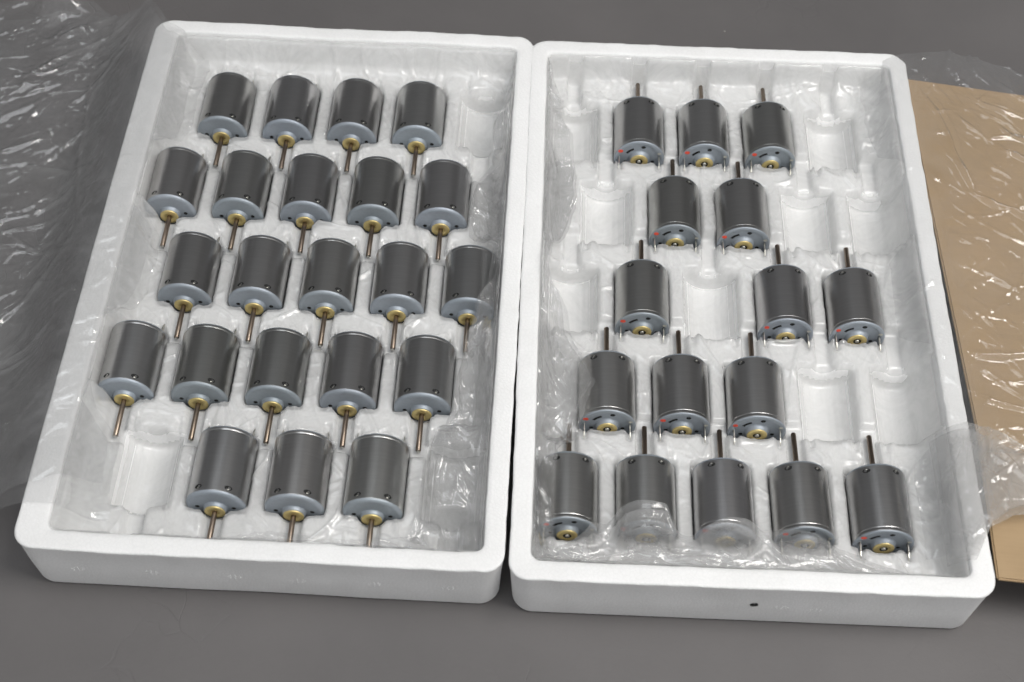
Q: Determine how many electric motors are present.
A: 38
